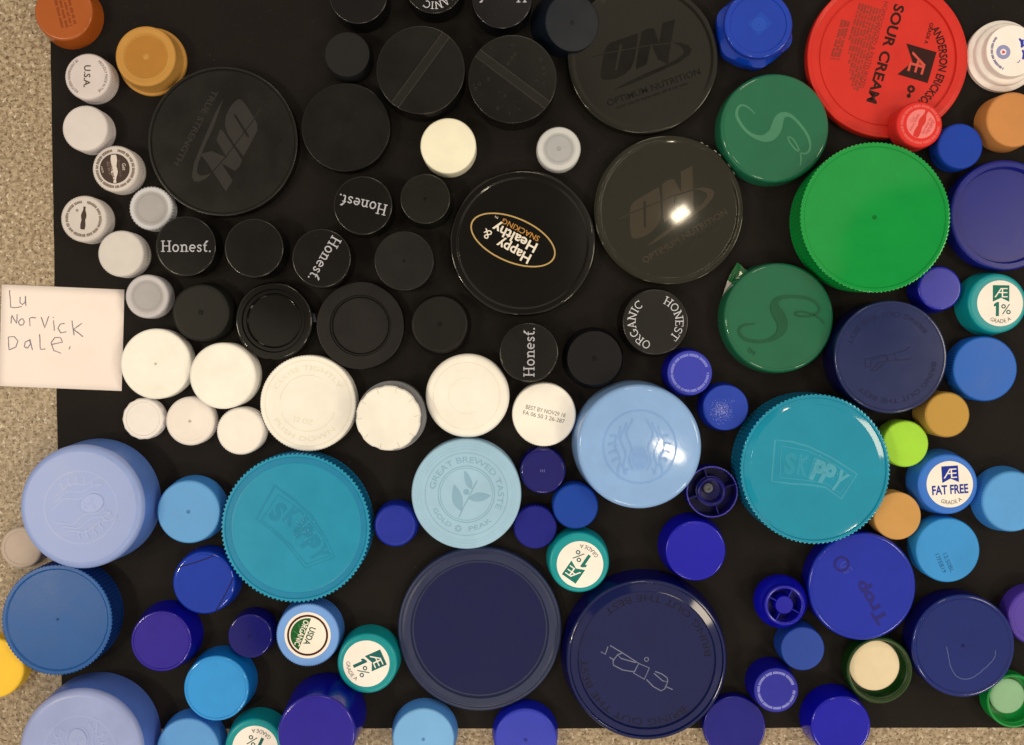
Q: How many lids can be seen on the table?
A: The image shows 107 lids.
